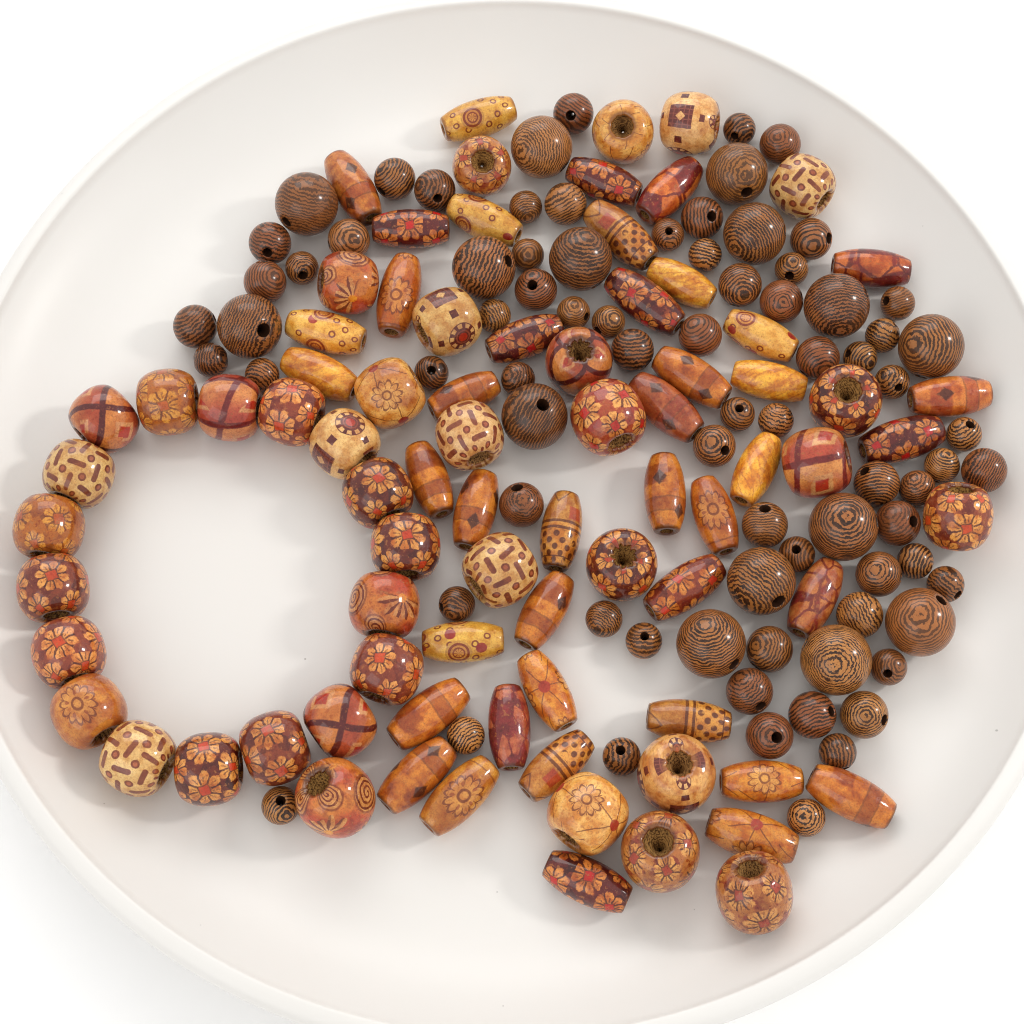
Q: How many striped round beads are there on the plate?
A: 80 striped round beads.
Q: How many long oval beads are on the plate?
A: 42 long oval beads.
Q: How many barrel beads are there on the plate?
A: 38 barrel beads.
